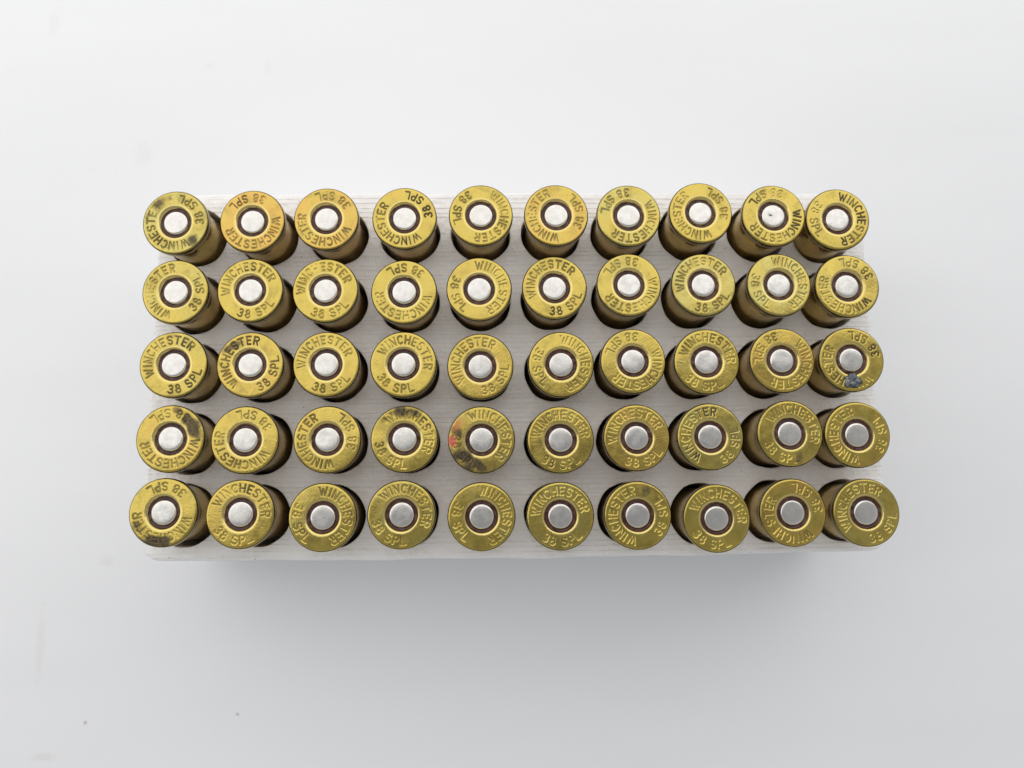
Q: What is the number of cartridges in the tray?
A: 50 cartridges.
